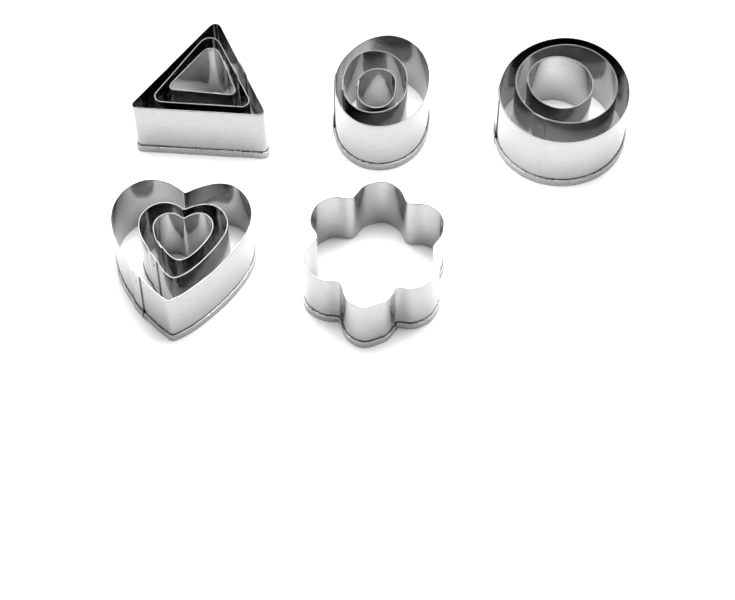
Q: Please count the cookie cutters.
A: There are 13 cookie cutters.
